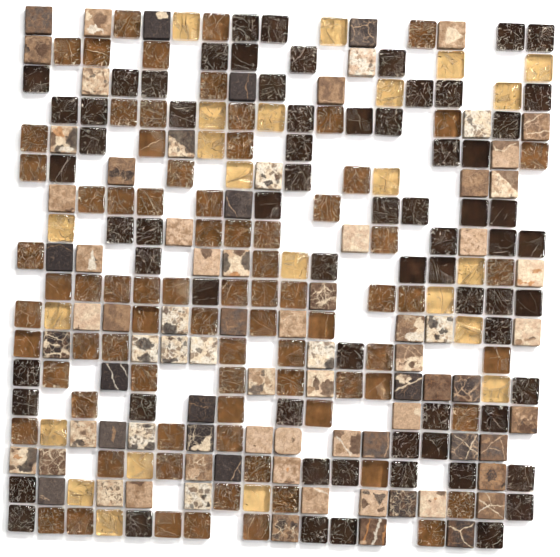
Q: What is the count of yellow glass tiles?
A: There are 23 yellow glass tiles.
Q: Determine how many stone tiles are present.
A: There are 81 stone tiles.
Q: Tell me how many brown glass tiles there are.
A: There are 79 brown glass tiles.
